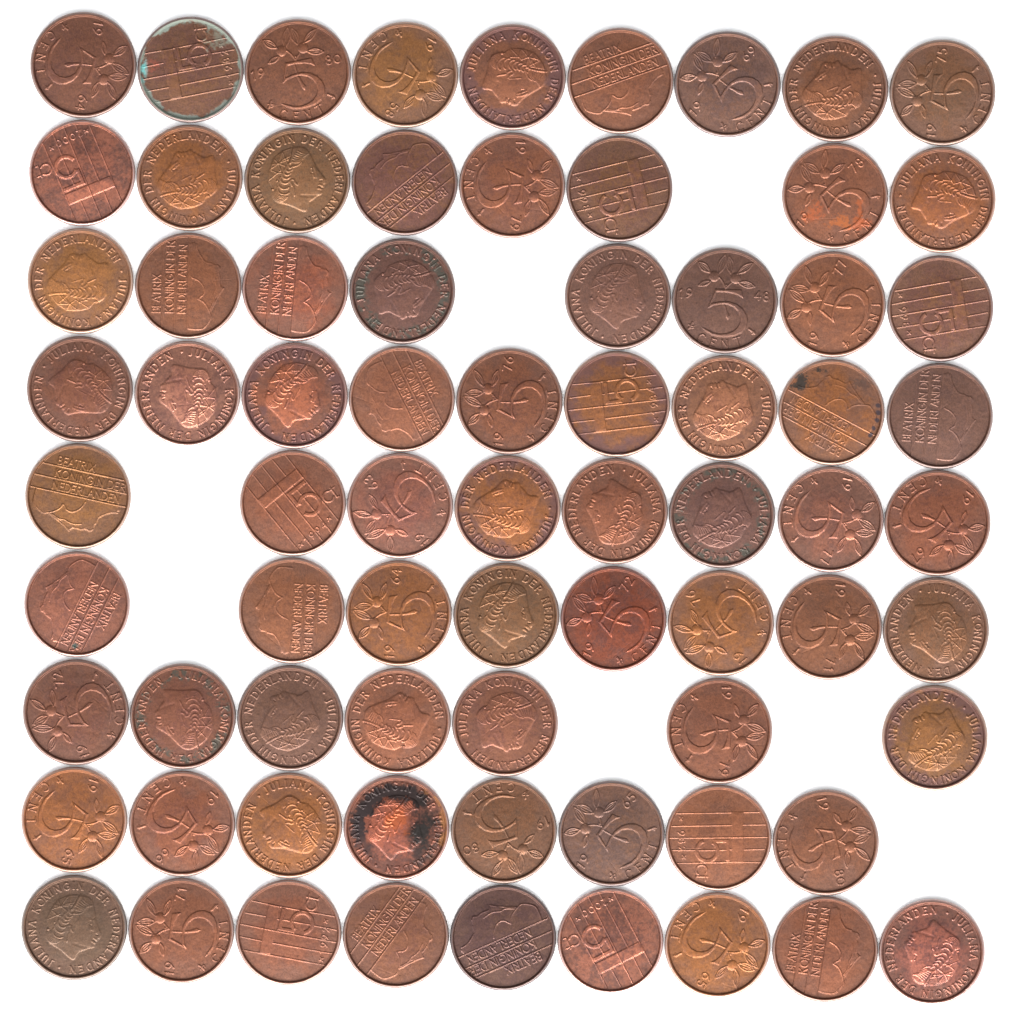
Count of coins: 74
